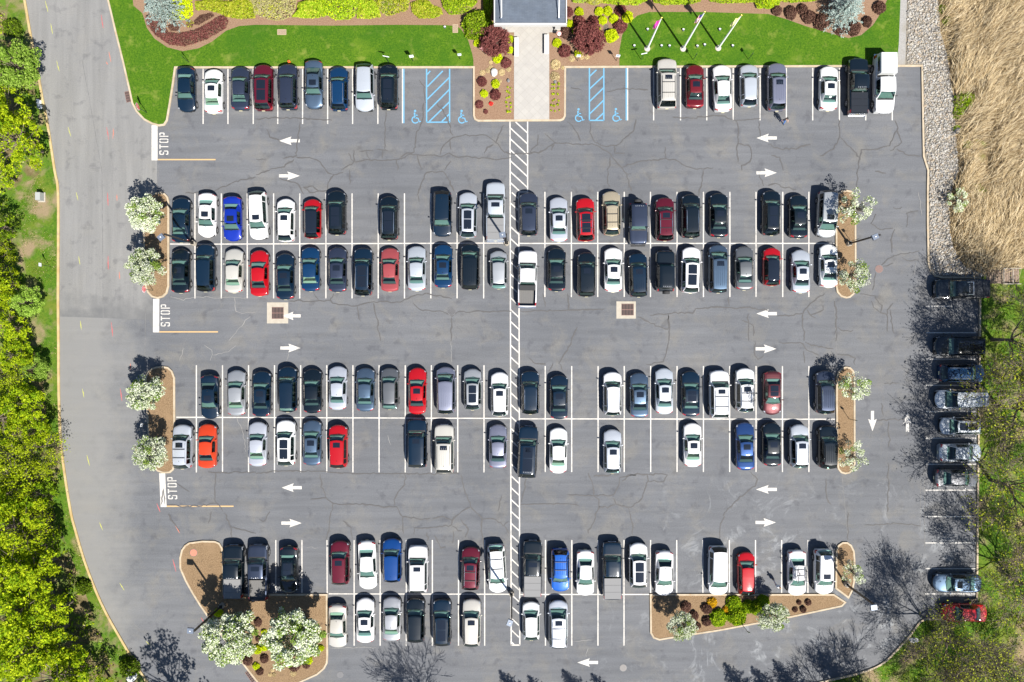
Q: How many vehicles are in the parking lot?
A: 139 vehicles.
